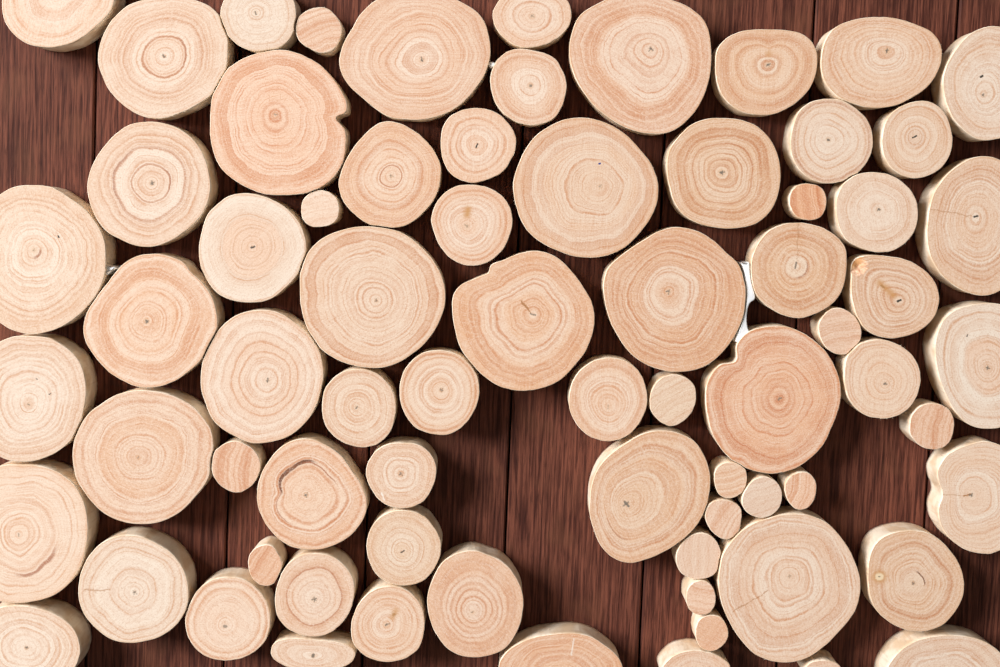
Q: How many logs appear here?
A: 72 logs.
